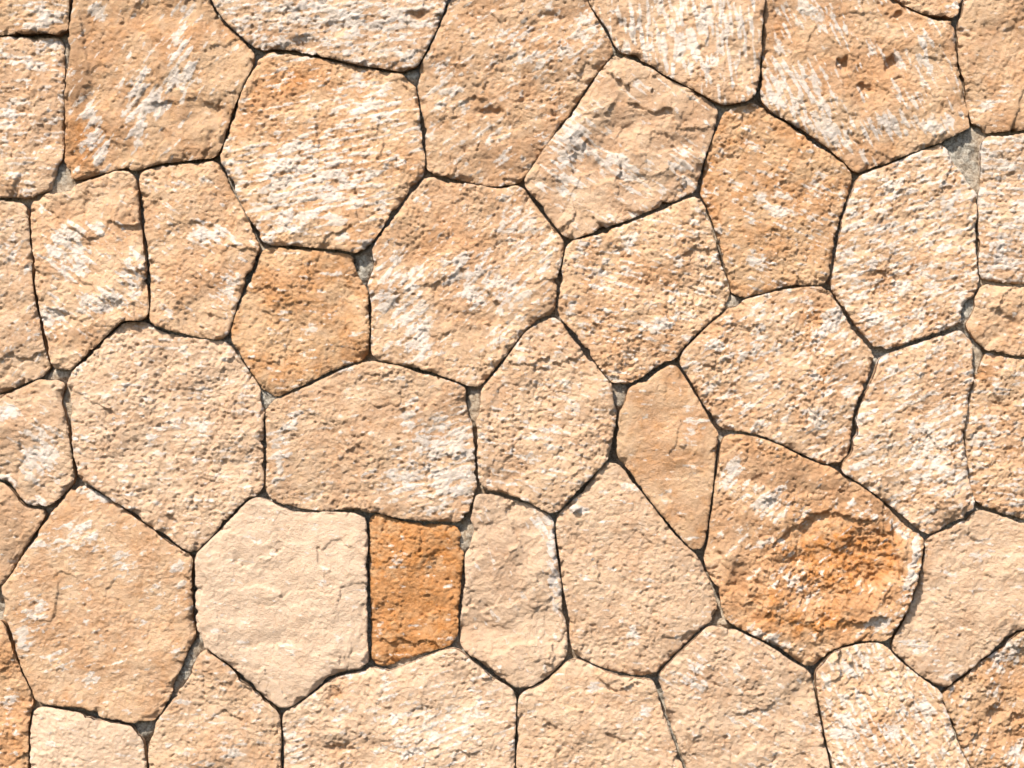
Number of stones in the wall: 45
